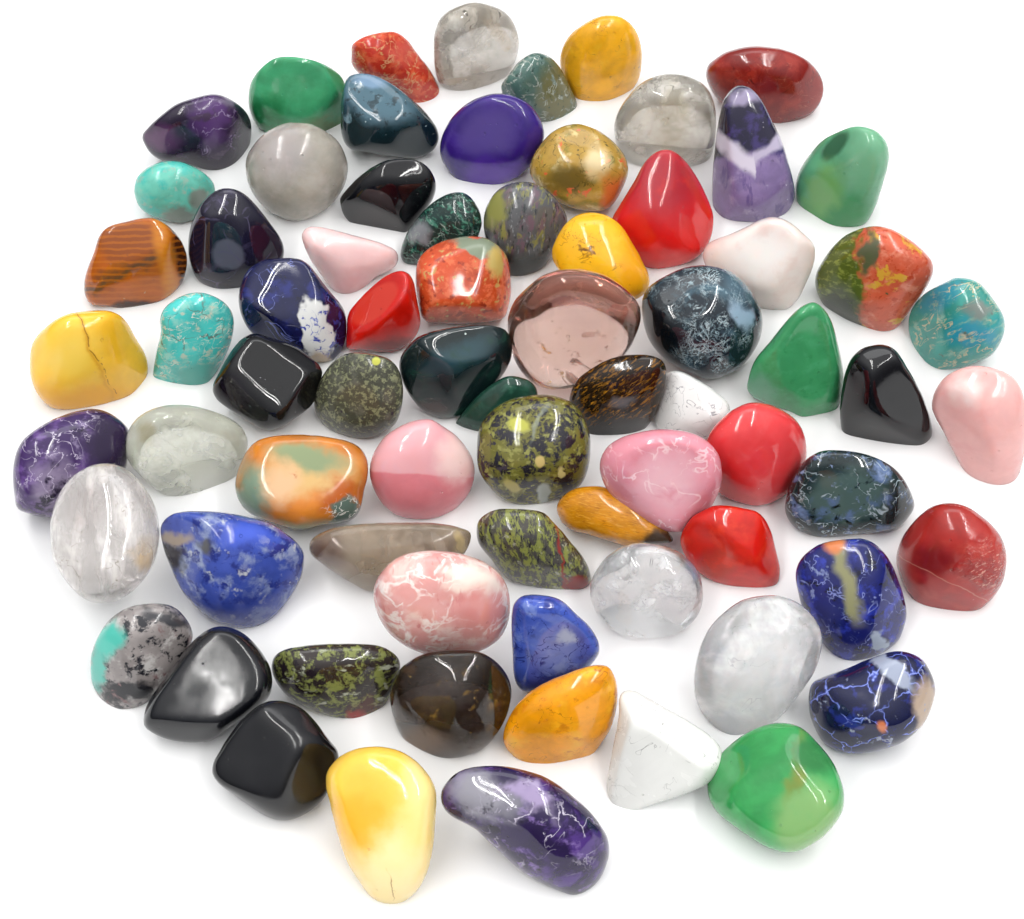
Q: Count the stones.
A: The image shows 73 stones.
